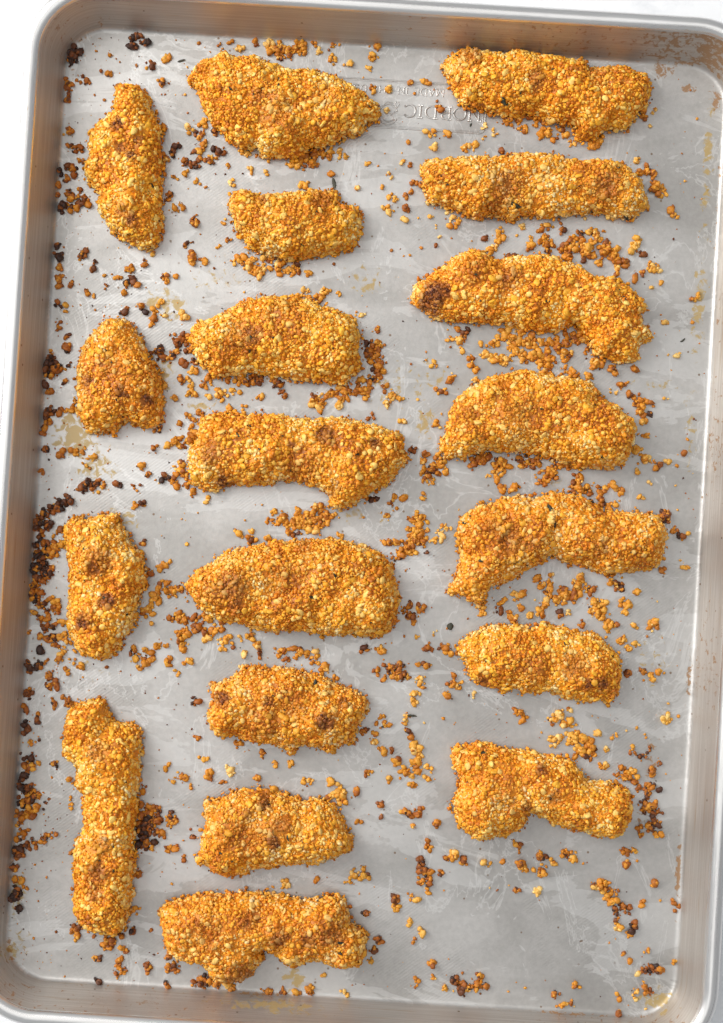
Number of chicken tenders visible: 19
